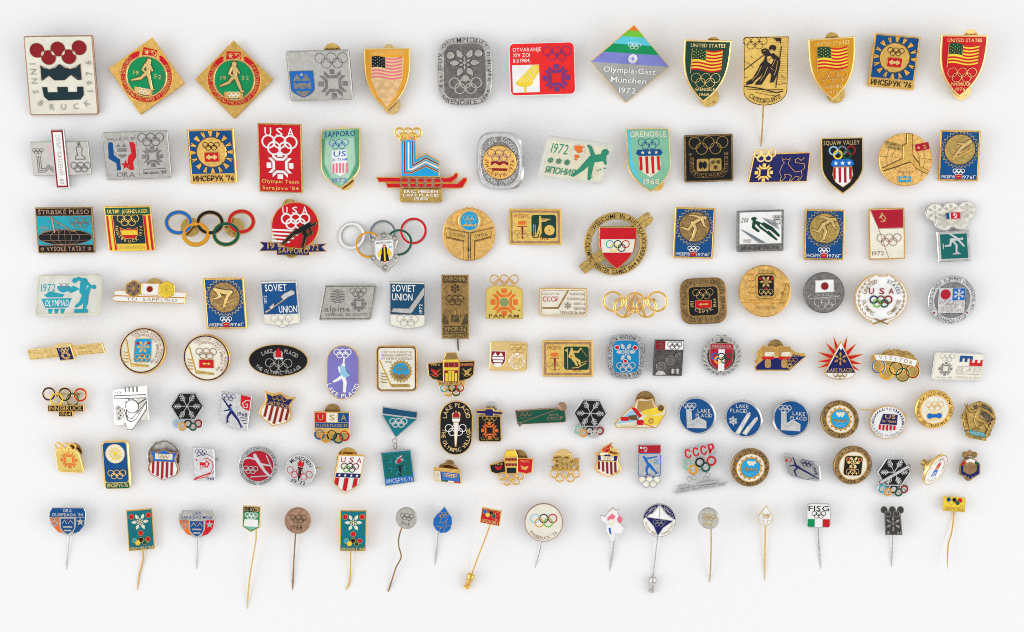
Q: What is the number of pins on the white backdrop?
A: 126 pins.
